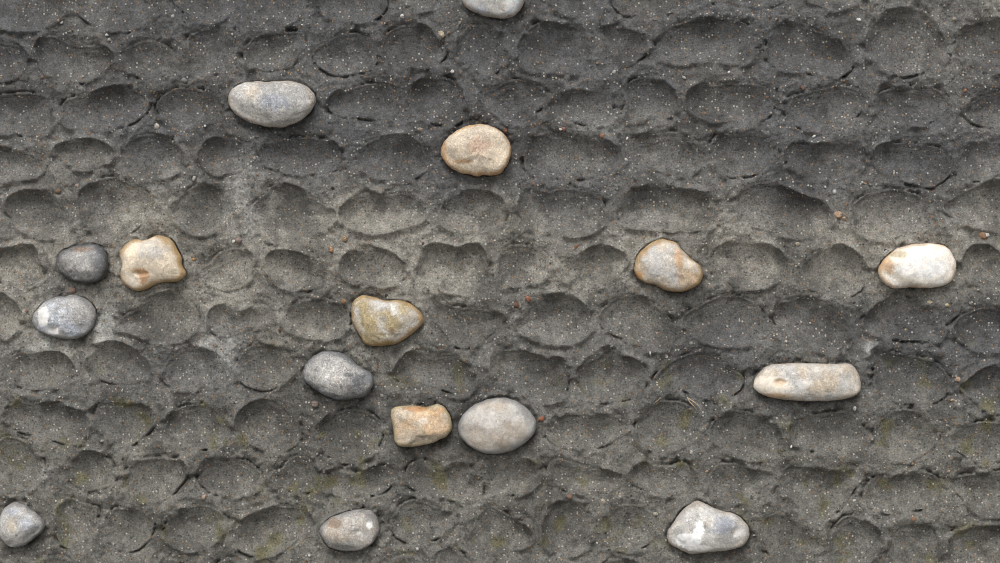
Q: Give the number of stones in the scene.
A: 16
